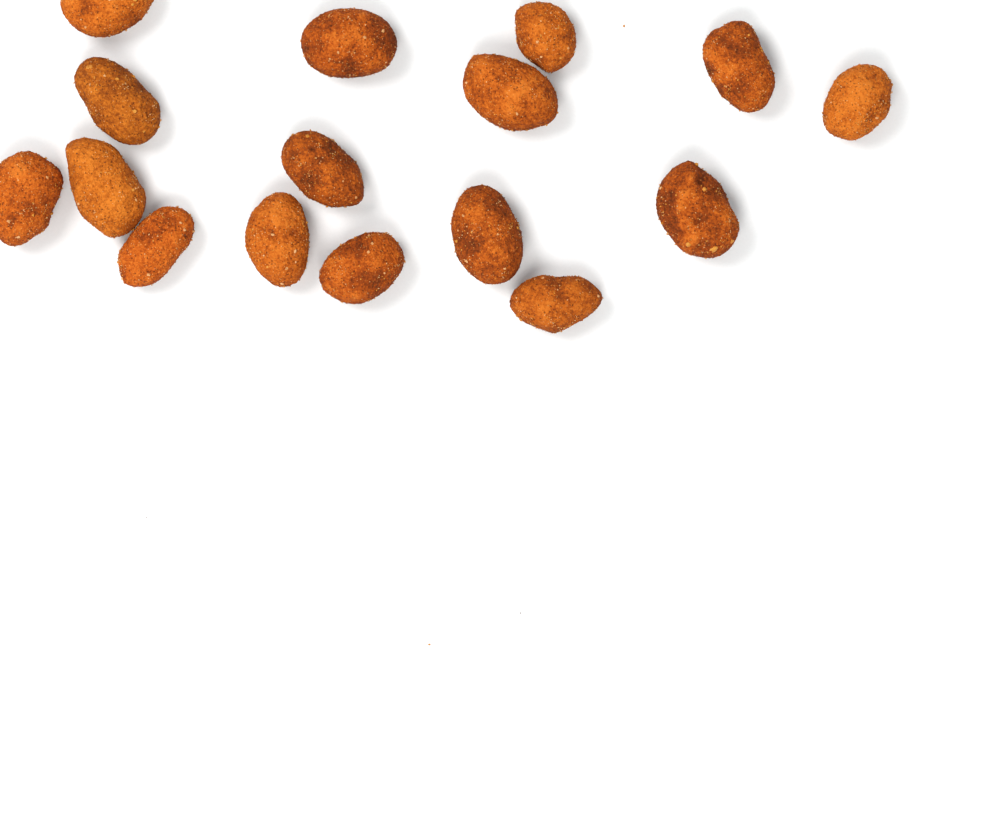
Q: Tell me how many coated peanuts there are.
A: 16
